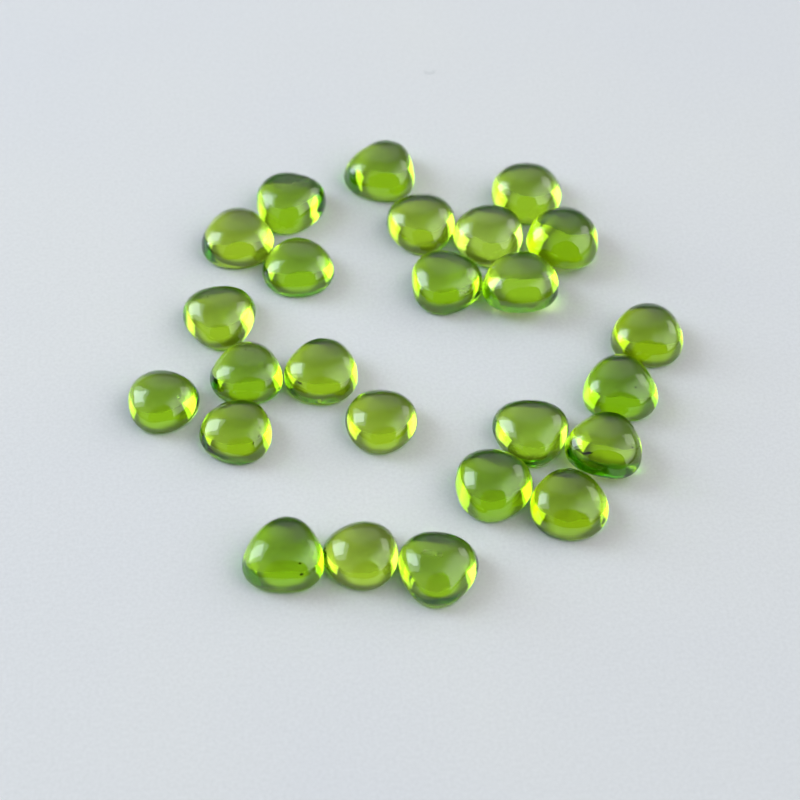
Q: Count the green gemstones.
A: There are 25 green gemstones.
